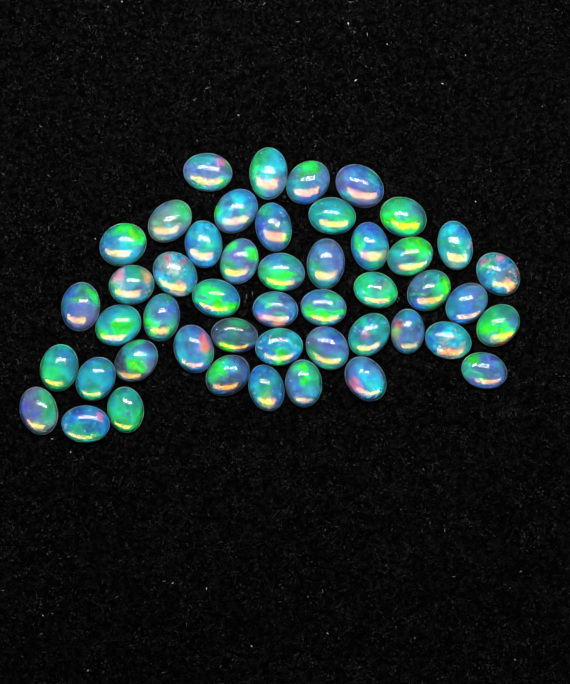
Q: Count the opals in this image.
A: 48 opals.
